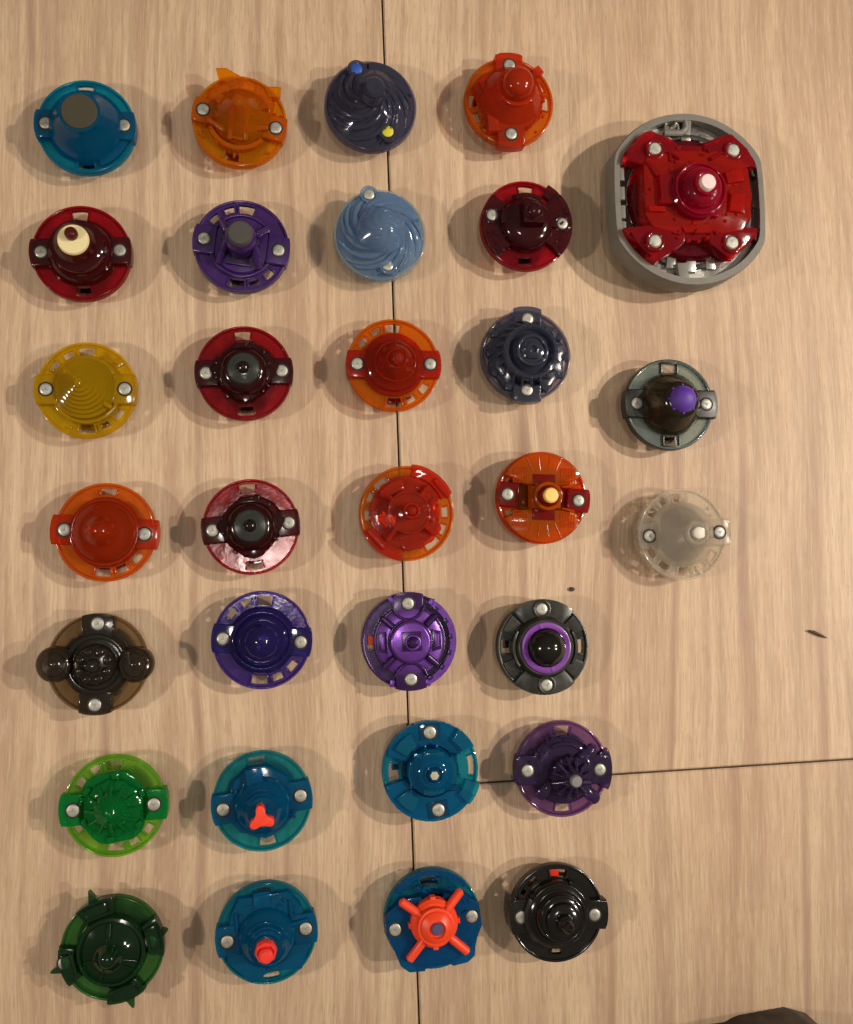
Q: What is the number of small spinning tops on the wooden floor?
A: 30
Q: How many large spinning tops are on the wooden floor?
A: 1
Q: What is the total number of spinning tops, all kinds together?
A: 31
